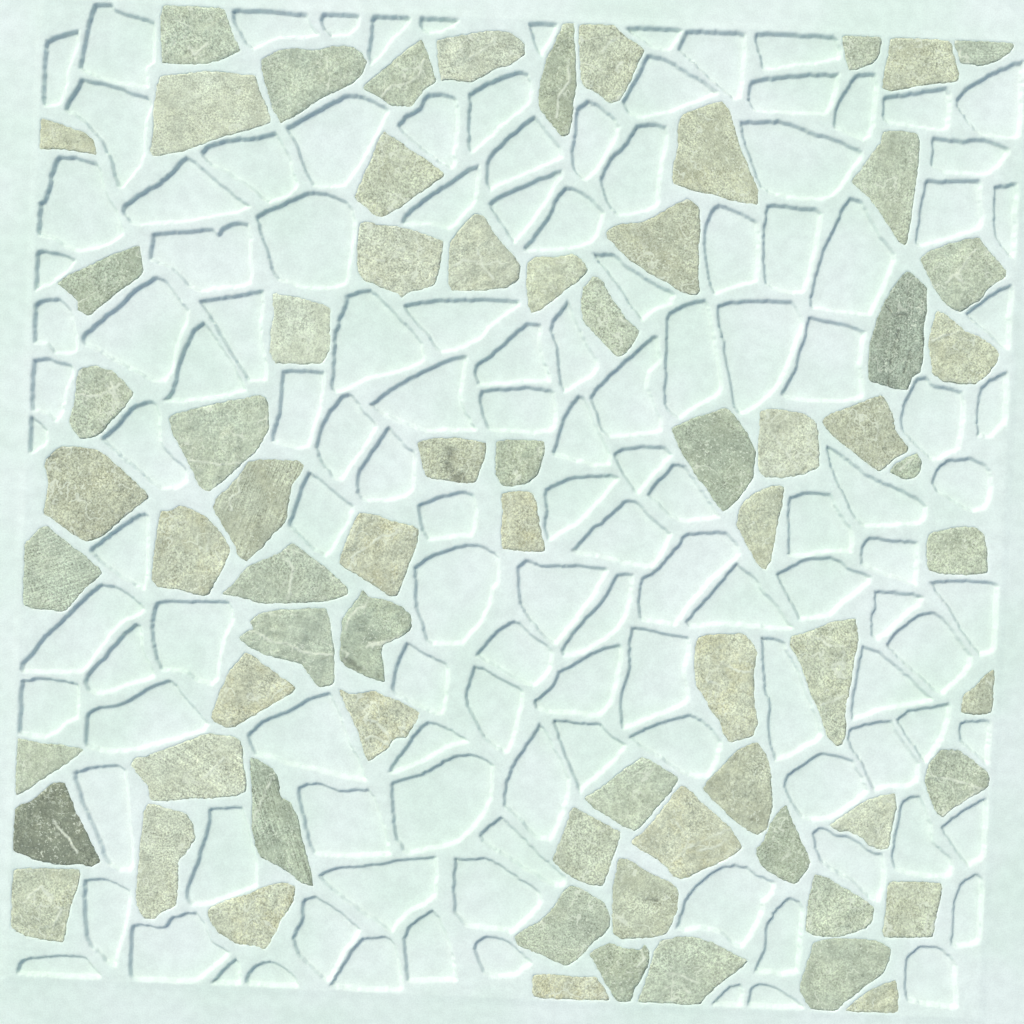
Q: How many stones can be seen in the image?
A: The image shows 71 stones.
